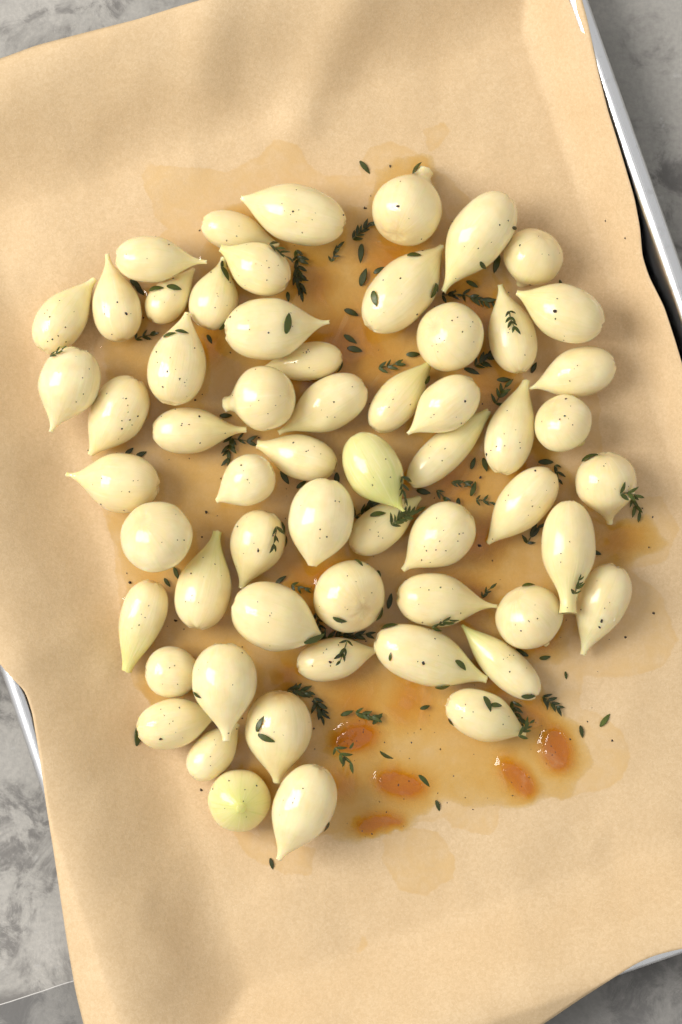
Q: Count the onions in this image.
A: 59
